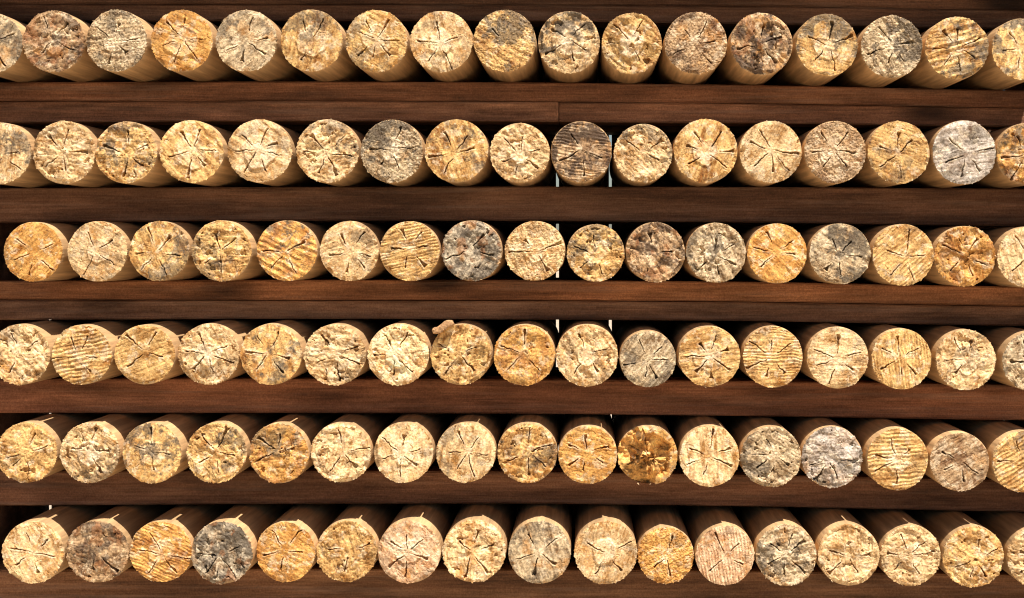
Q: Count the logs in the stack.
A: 102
